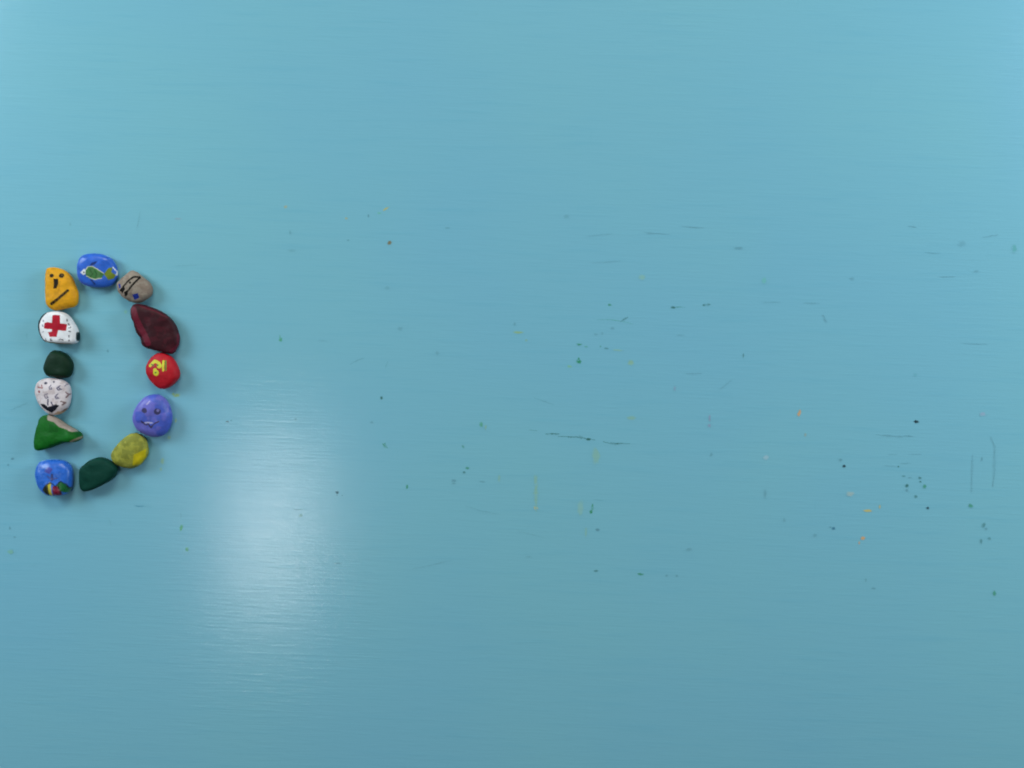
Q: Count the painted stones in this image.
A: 13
